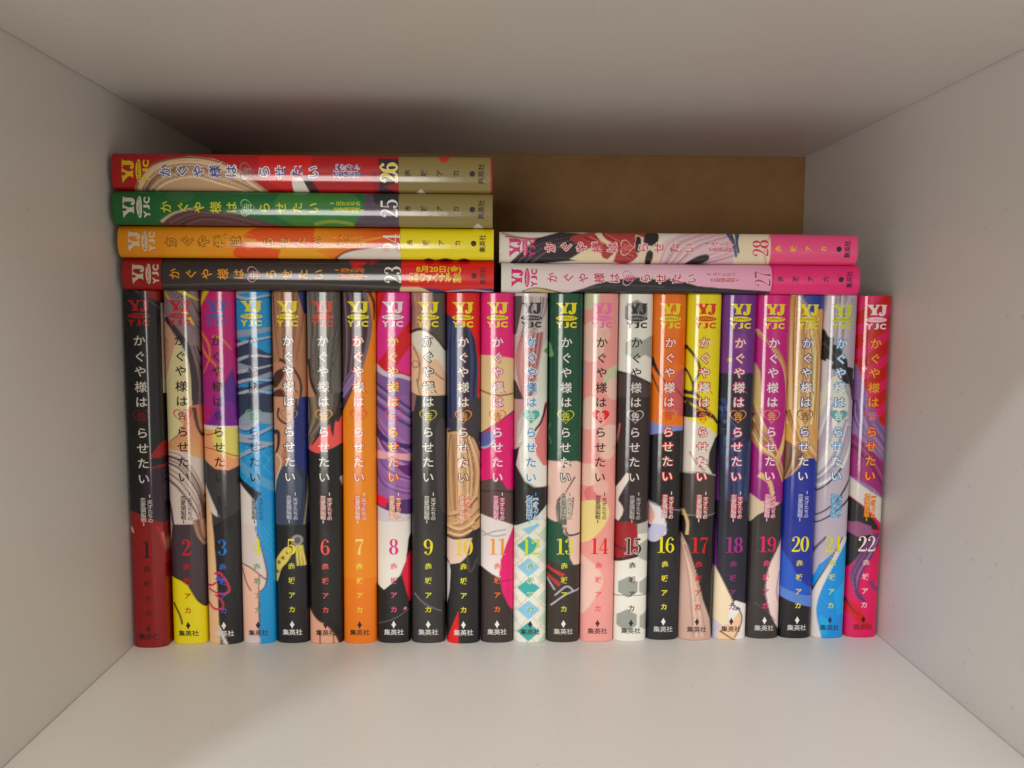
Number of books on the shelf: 28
